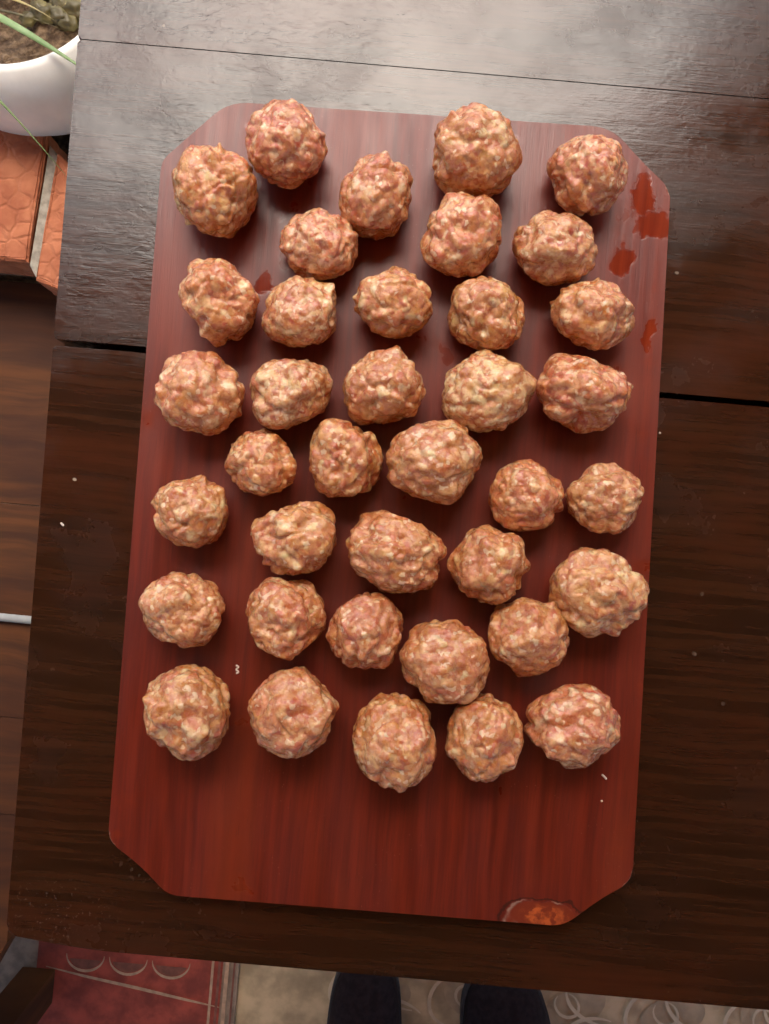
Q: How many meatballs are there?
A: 38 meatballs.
